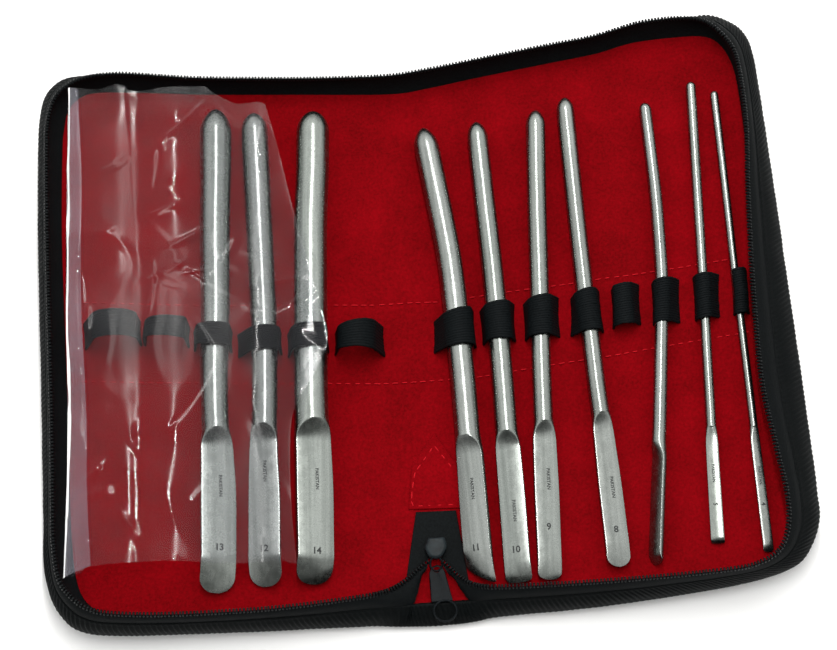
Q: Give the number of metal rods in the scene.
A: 10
